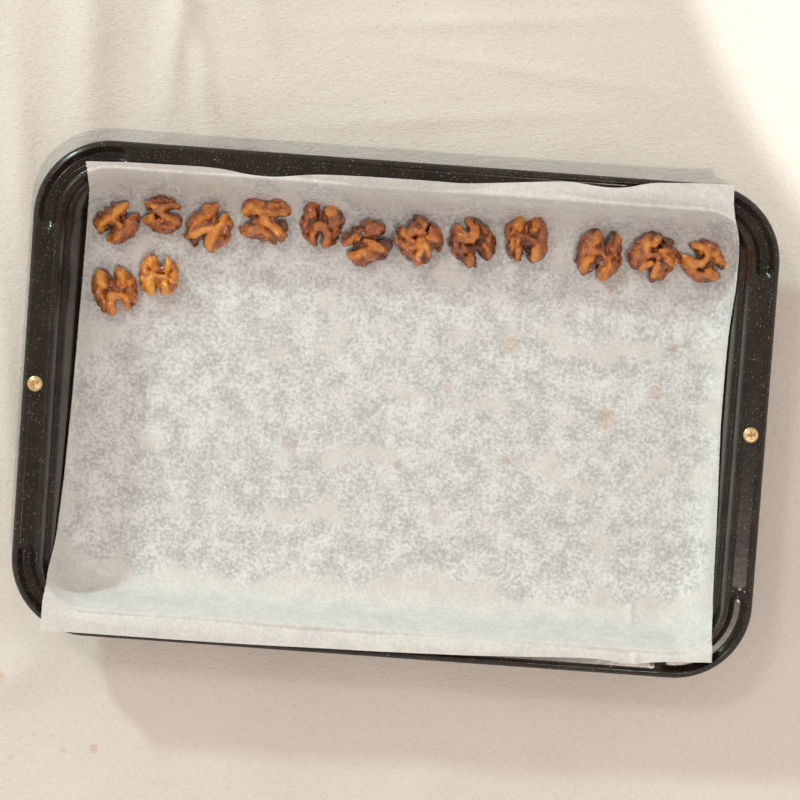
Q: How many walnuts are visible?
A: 14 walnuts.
